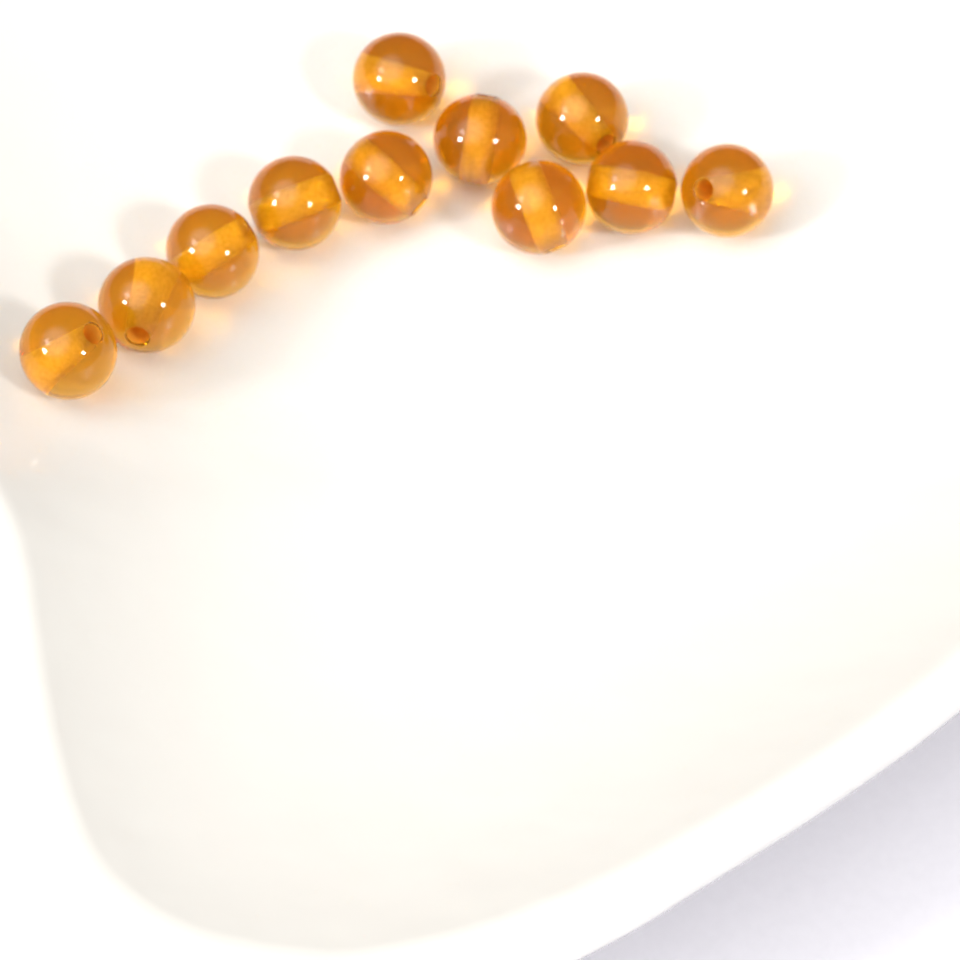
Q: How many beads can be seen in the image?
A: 11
